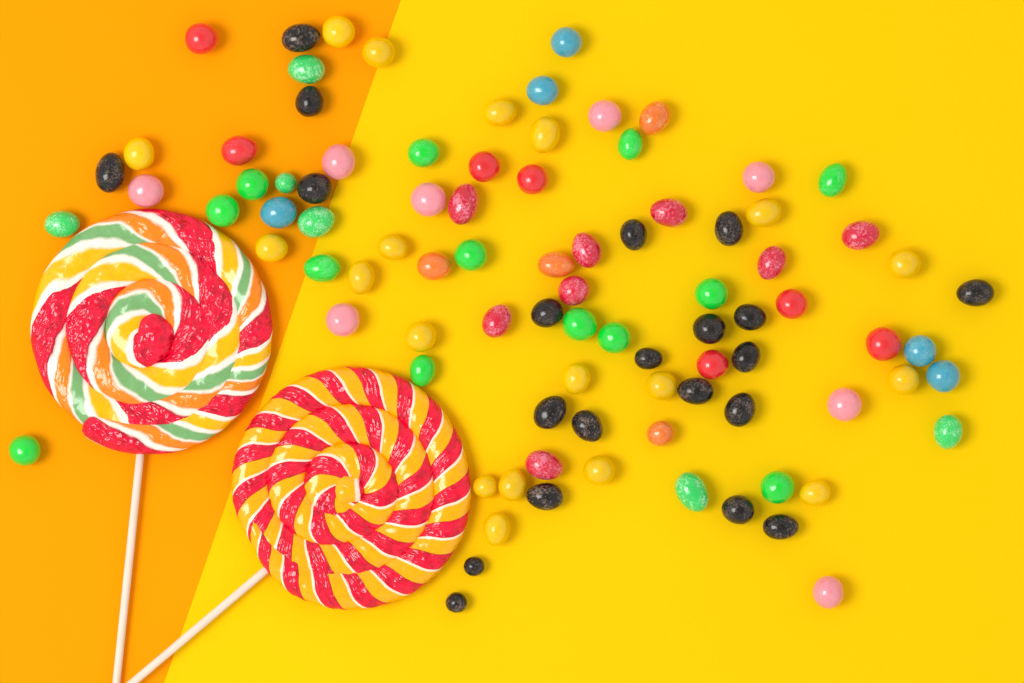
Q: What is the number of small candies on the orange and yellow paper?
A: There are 91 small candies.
